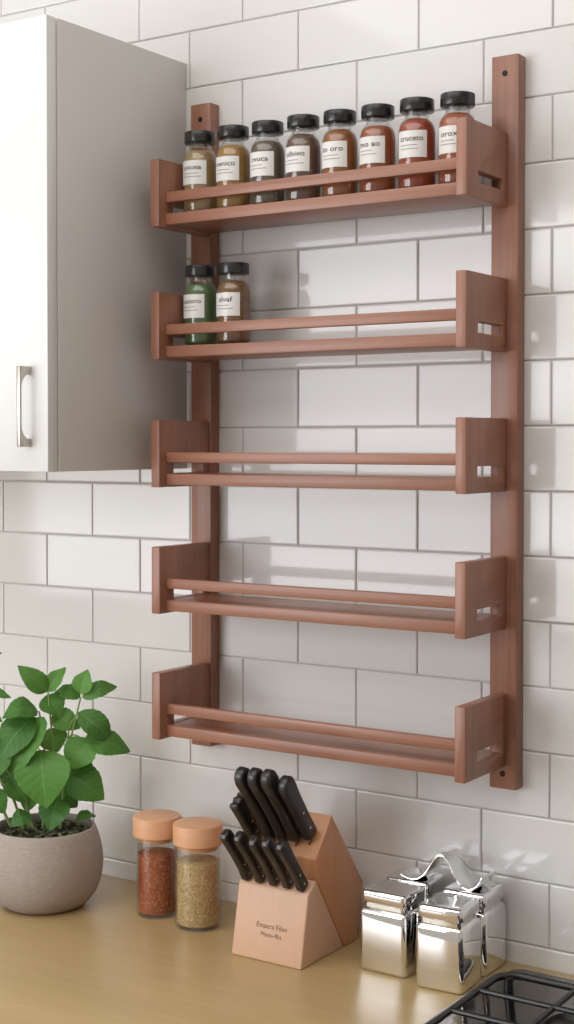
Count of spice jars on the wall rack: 10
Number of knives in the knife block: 10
